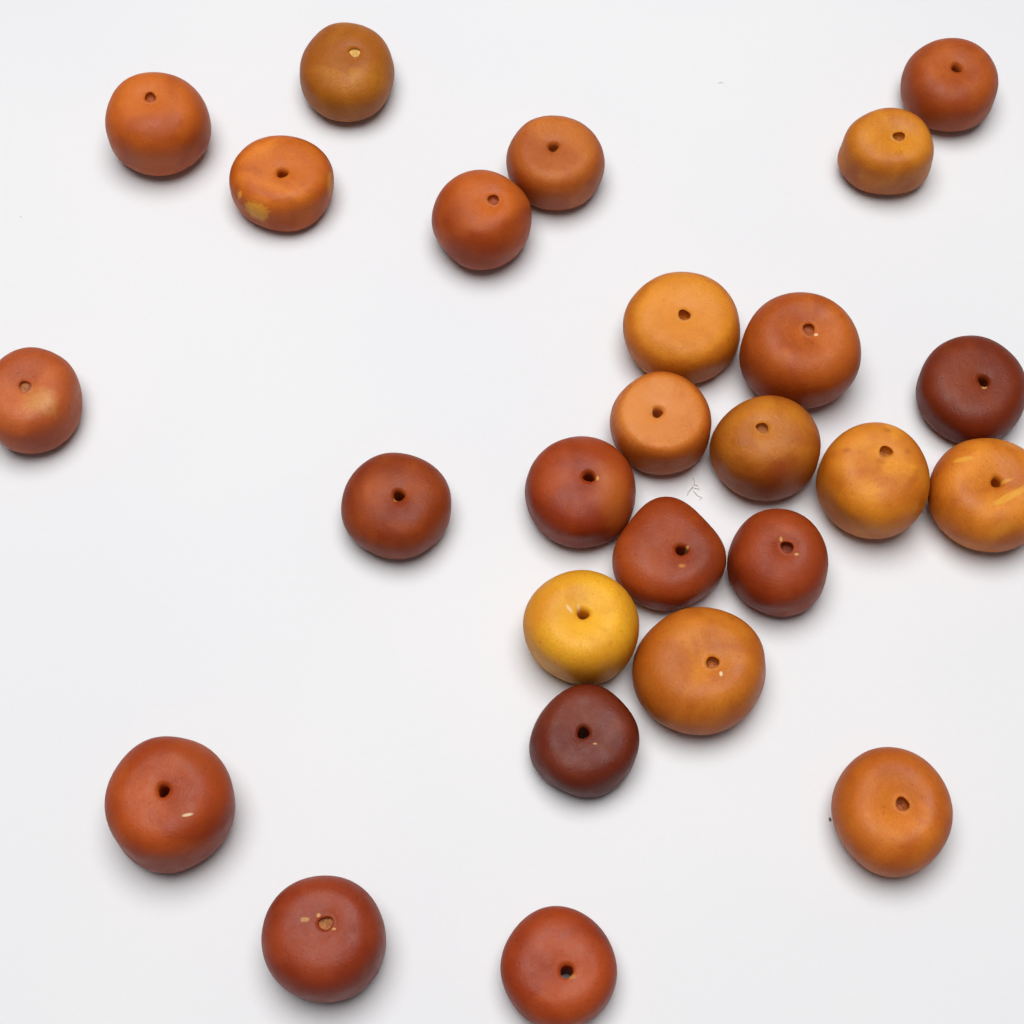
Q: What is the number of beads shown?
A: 26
